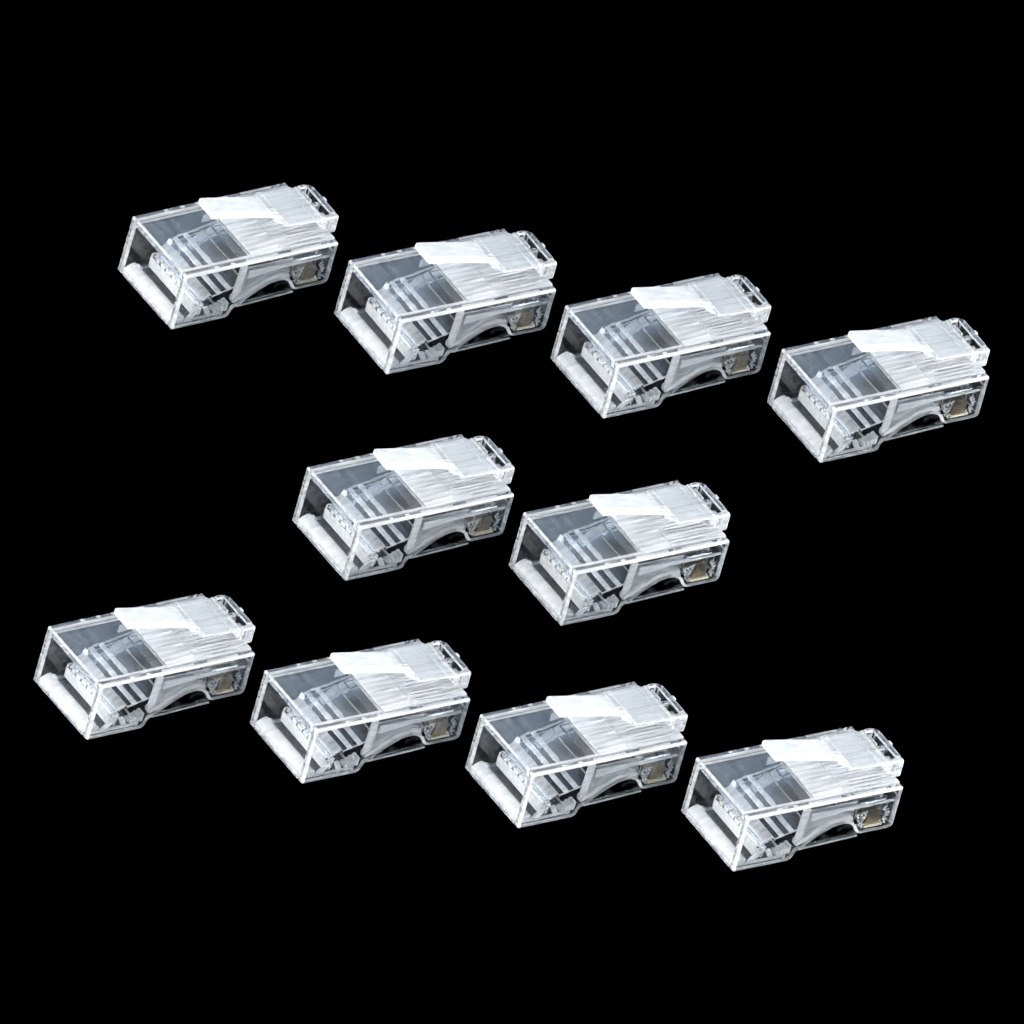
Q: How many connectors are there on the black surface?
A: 10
